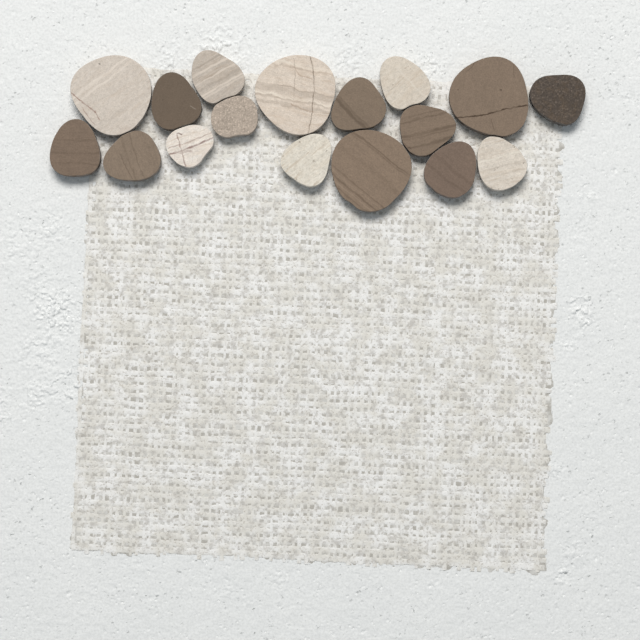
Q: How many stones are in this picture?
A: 17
